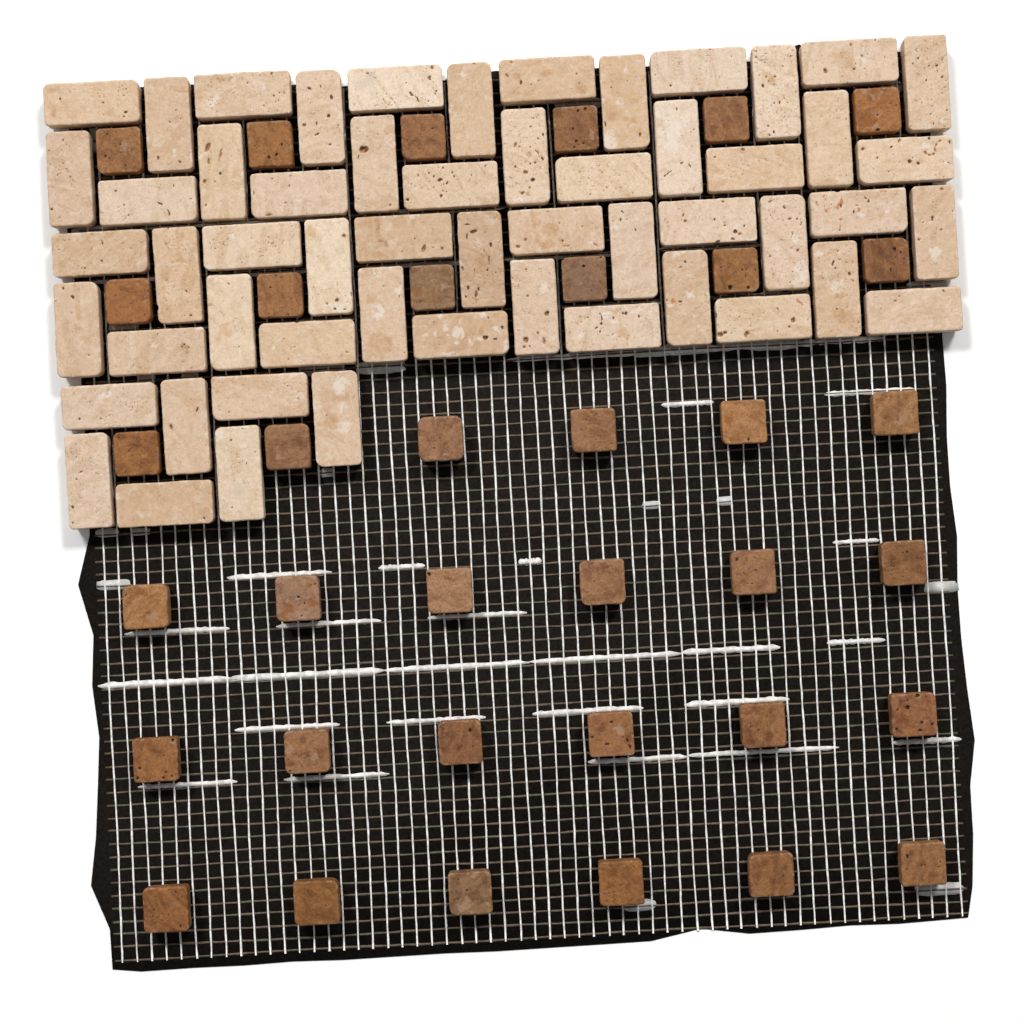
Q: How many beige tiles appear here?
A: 55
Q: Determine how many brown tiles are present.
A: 36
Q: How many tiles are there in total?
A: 91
